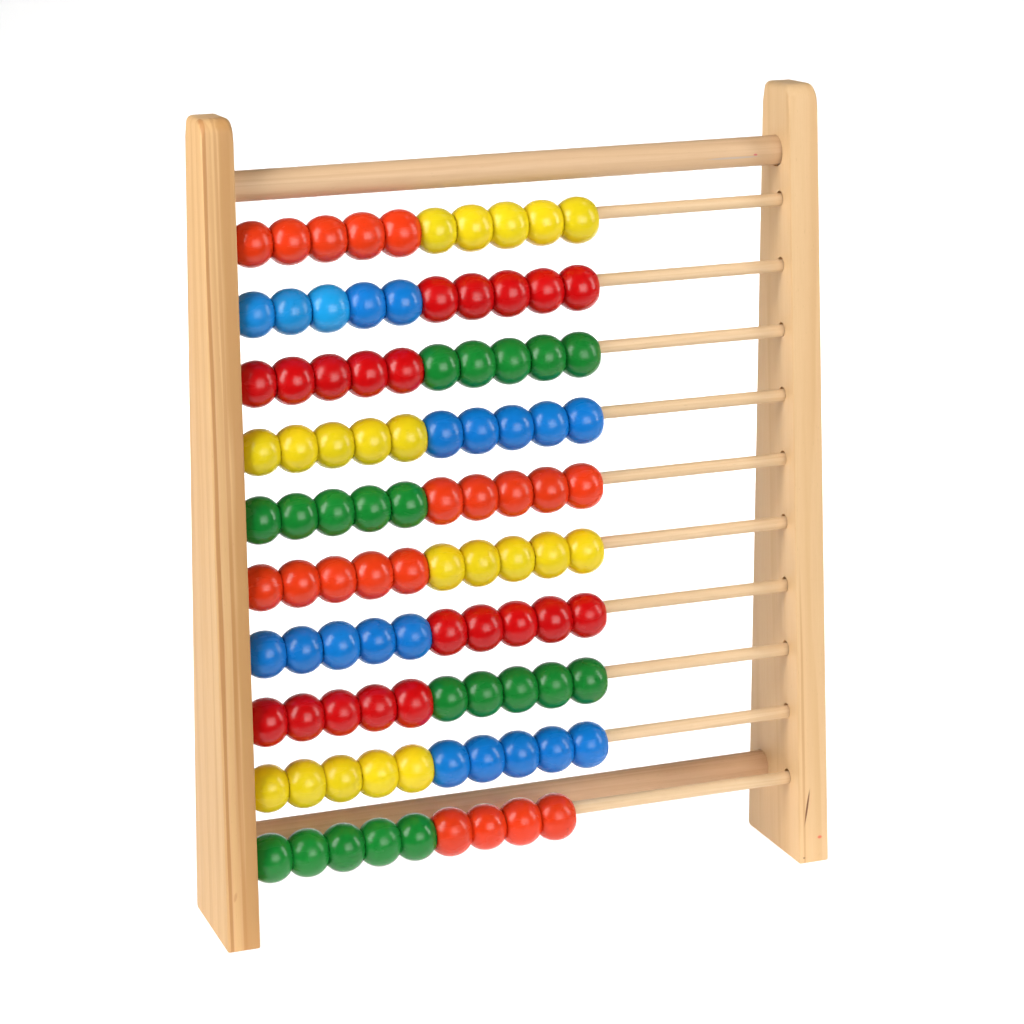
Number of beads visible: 99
